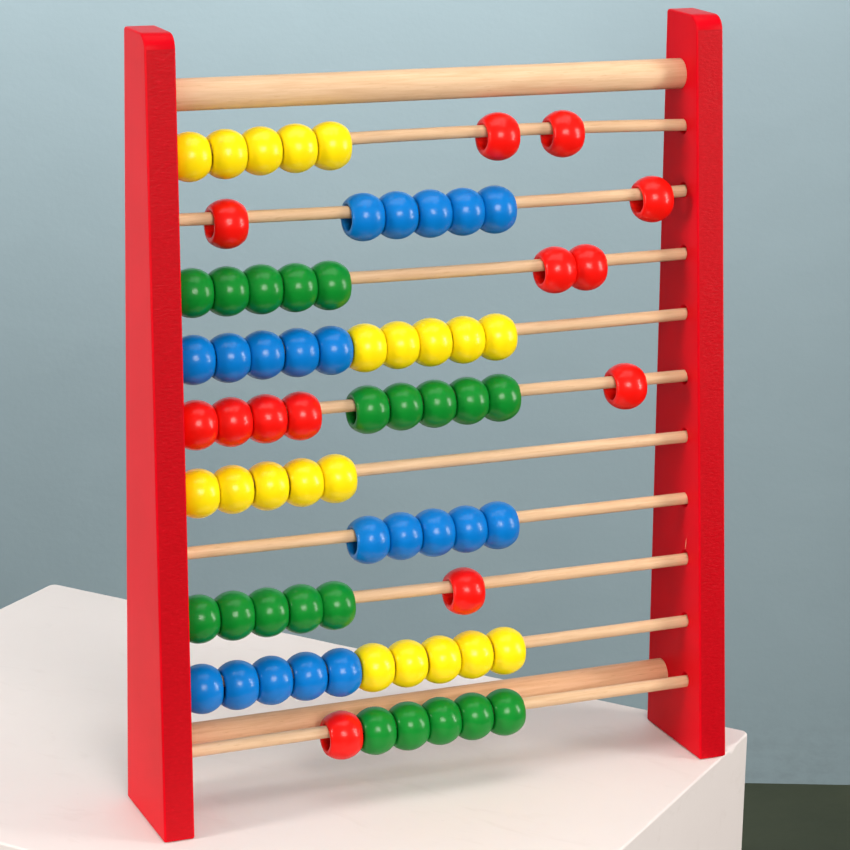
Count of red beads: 13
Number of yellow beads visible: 20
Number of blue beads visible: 20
